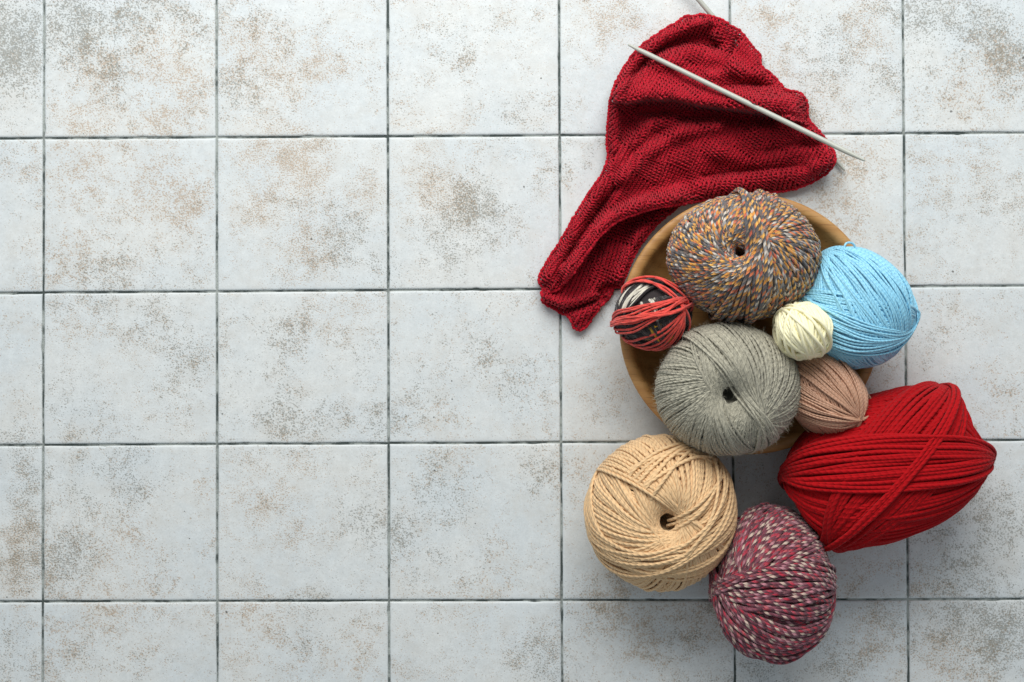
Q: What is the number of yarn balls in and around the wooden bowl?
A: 9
